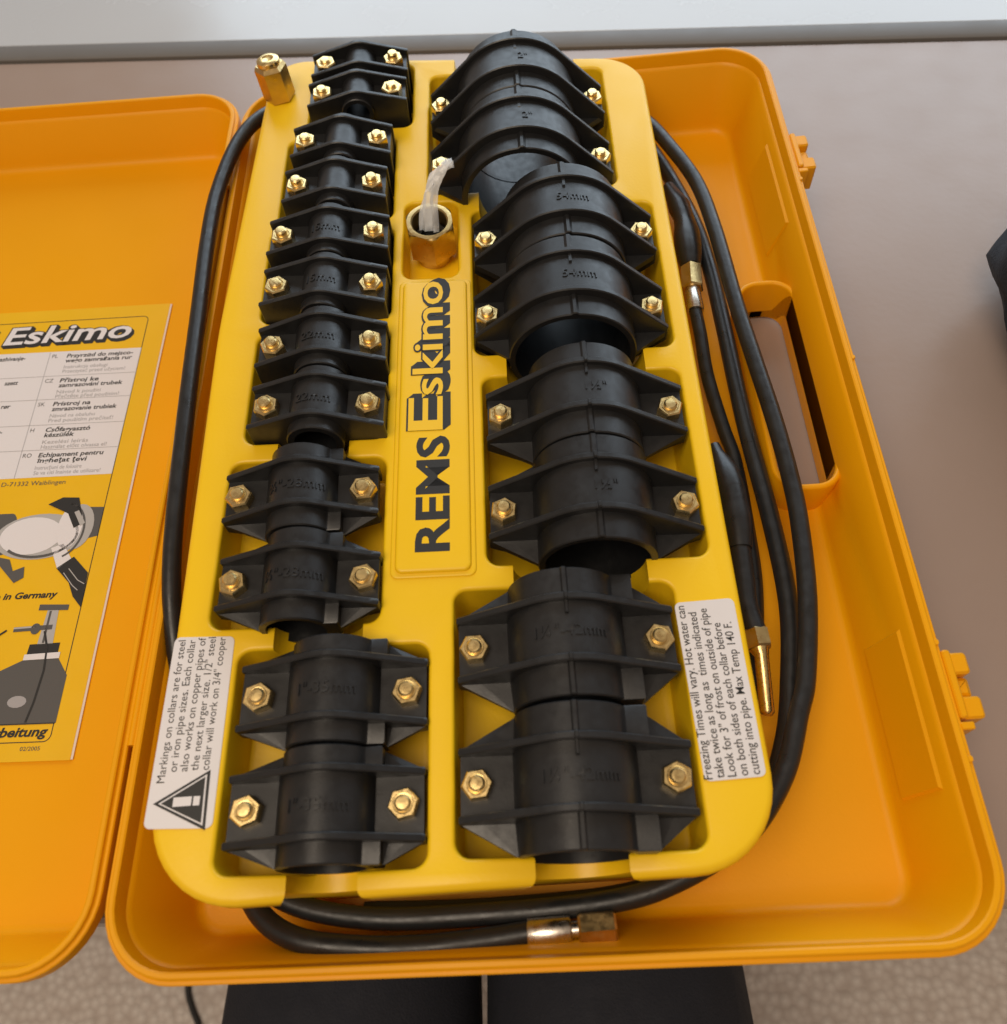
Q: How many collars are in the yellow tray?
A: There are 20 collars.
